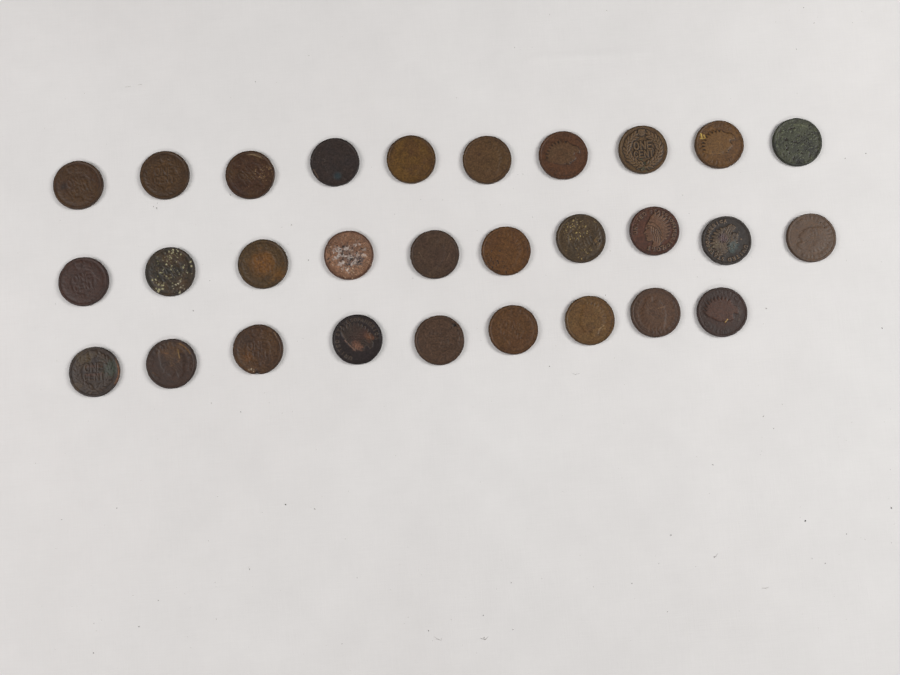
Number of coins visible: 29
